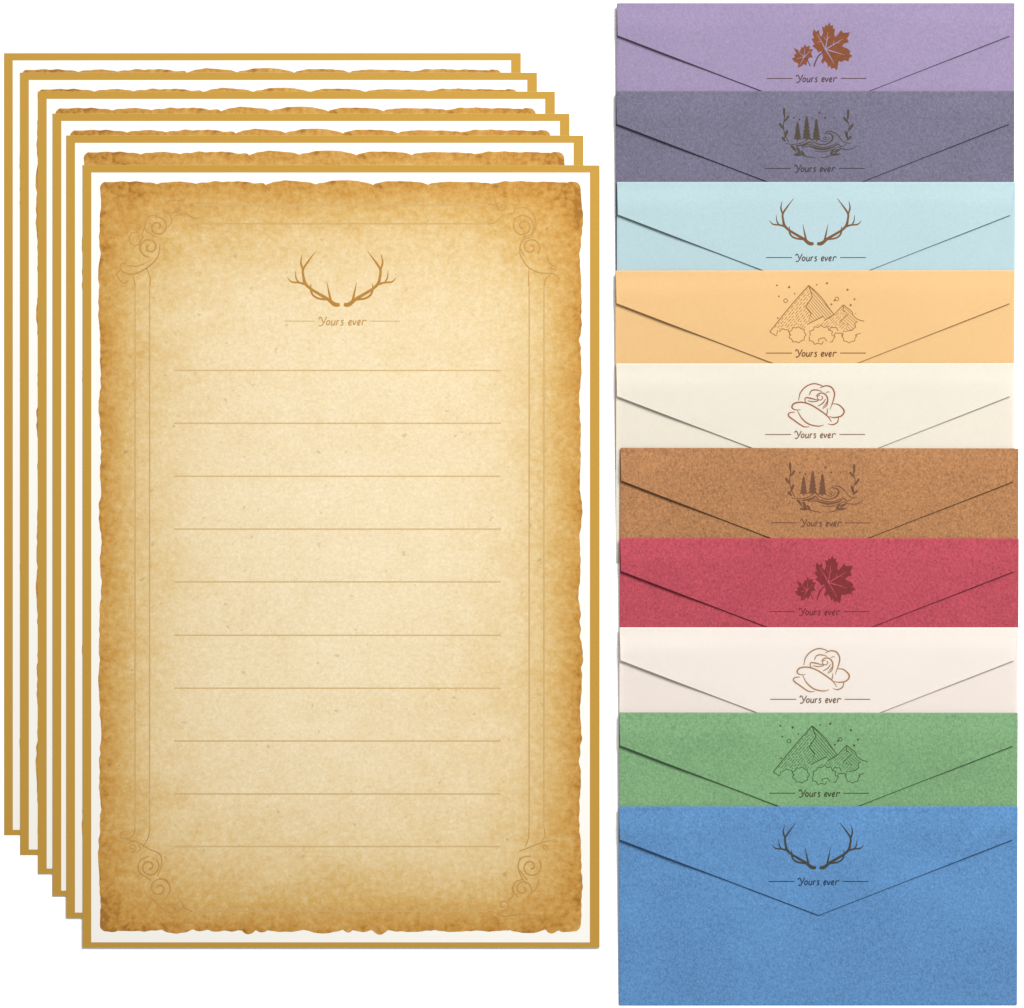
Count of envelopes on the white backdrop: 10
